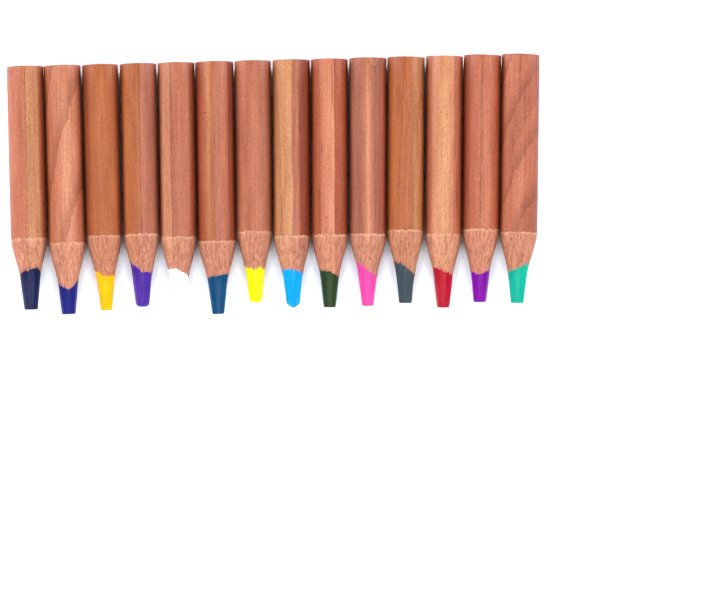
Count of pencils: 14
